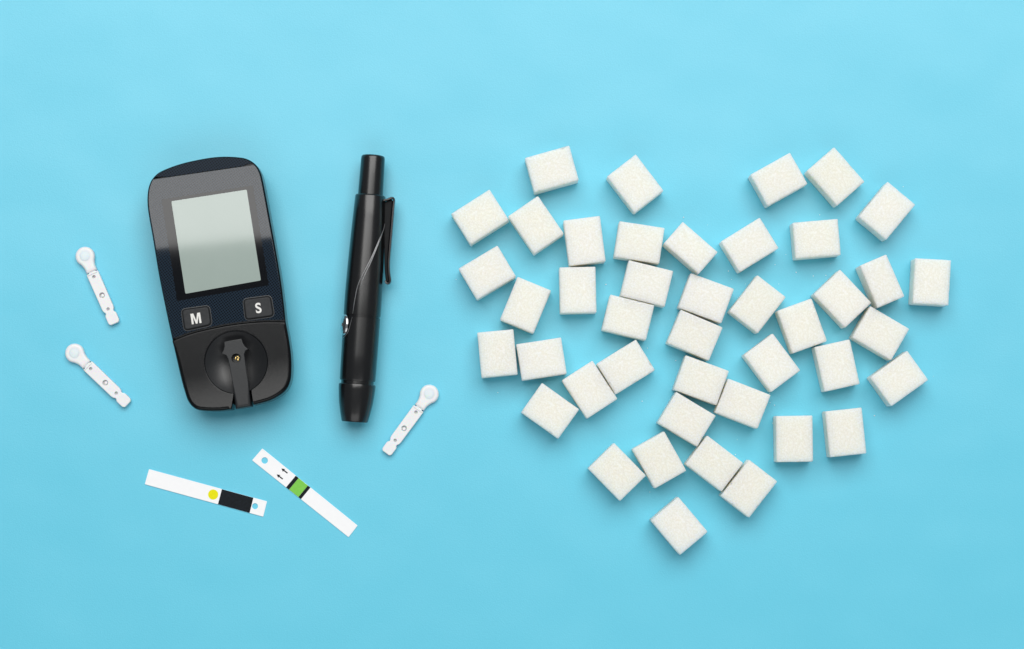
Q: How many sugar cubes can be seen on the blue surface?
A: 43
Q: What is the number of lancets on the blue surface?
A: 3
